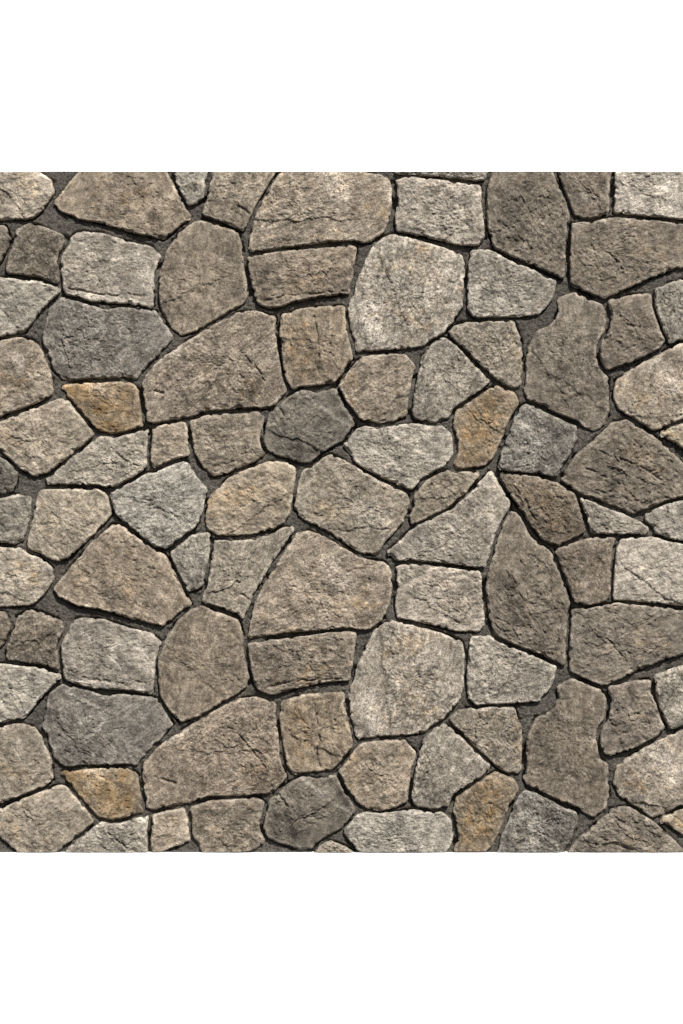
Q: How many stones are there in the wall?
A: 93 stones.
